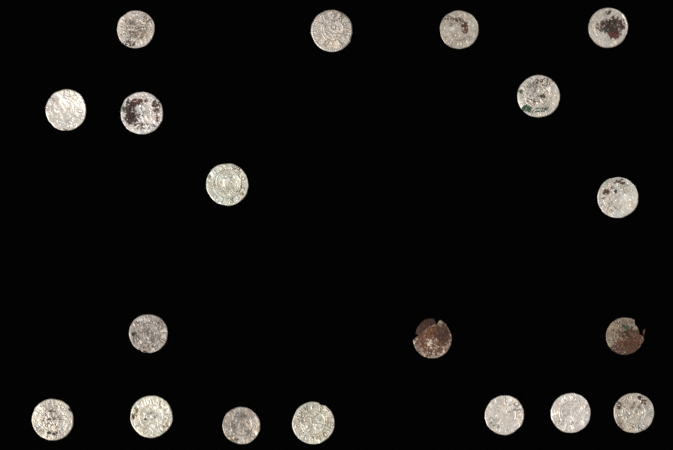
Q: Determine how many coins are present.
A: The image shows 19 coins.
